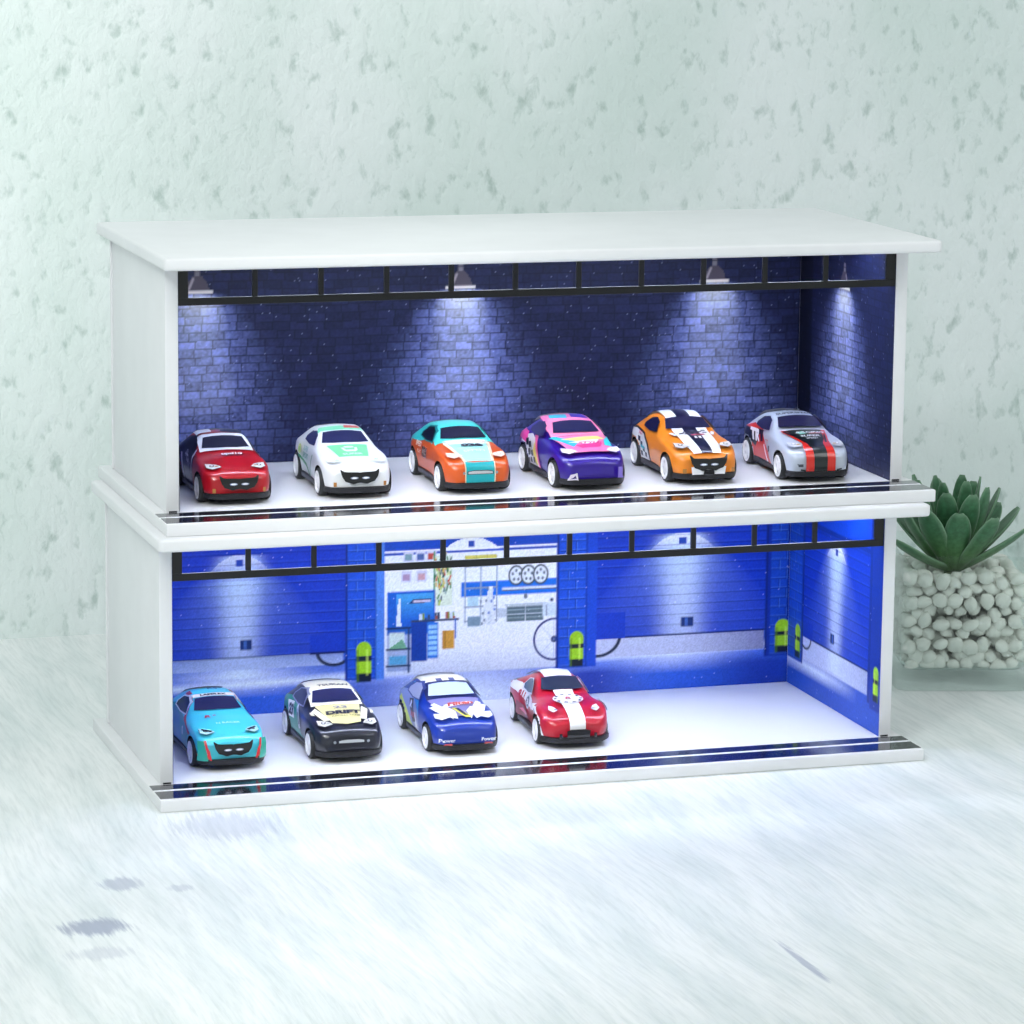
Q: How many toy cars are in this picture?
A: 10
